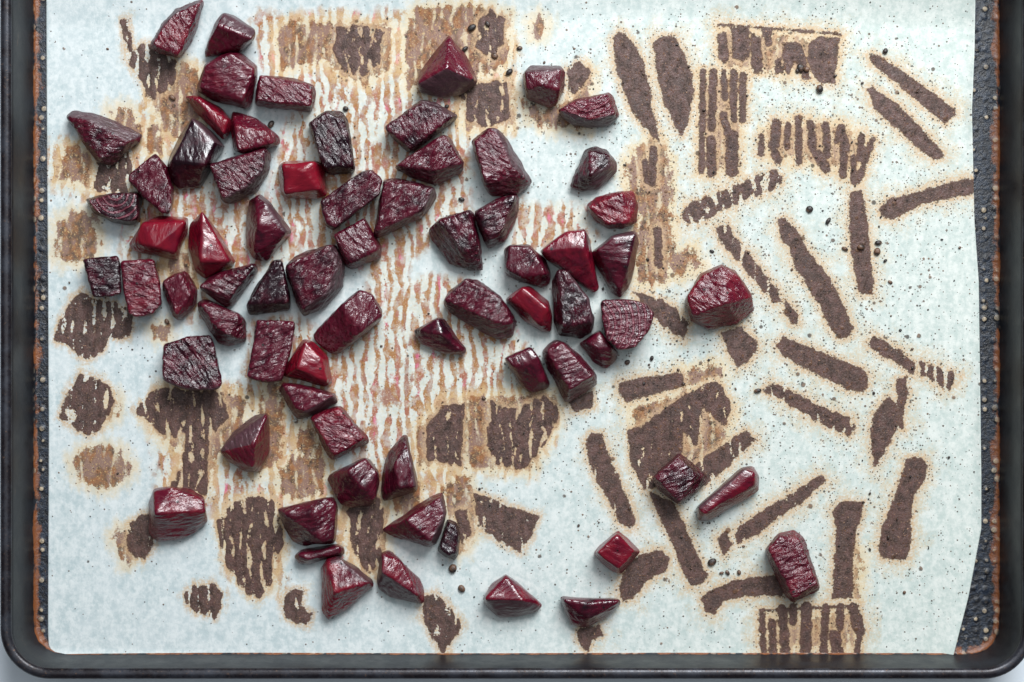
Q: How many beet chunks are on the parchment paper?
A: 70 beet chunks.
